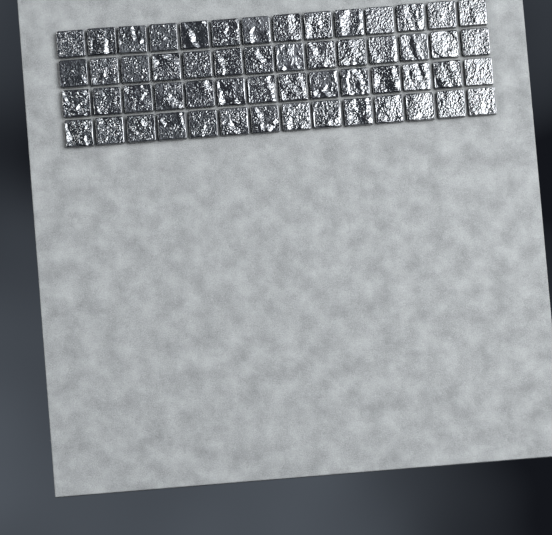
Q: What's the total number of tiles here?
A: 56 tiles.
